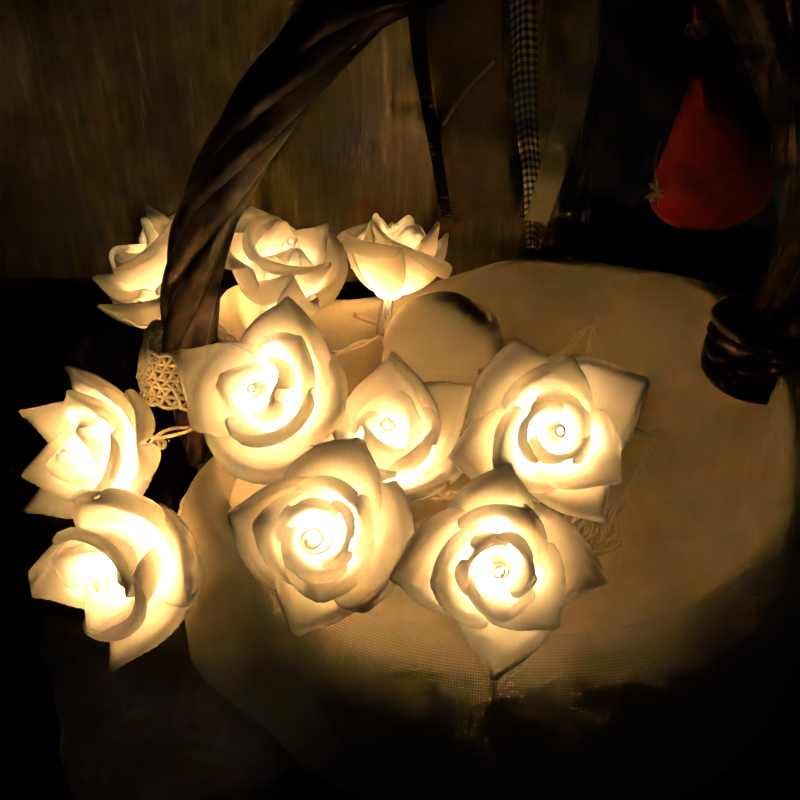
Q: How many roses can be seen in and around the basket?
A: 10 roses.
